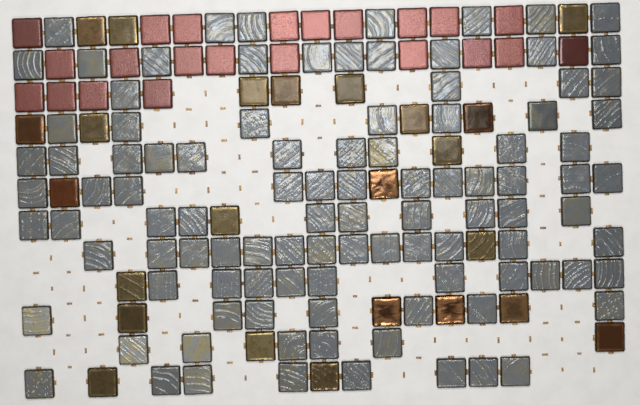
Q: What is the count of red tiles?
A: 22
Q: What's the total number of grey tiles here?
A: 103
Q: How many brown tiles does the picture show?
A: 24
